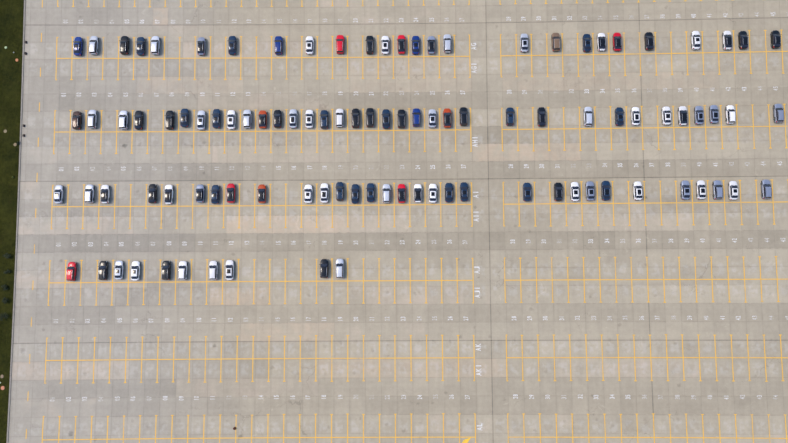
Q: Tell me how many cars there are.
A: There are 102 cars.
